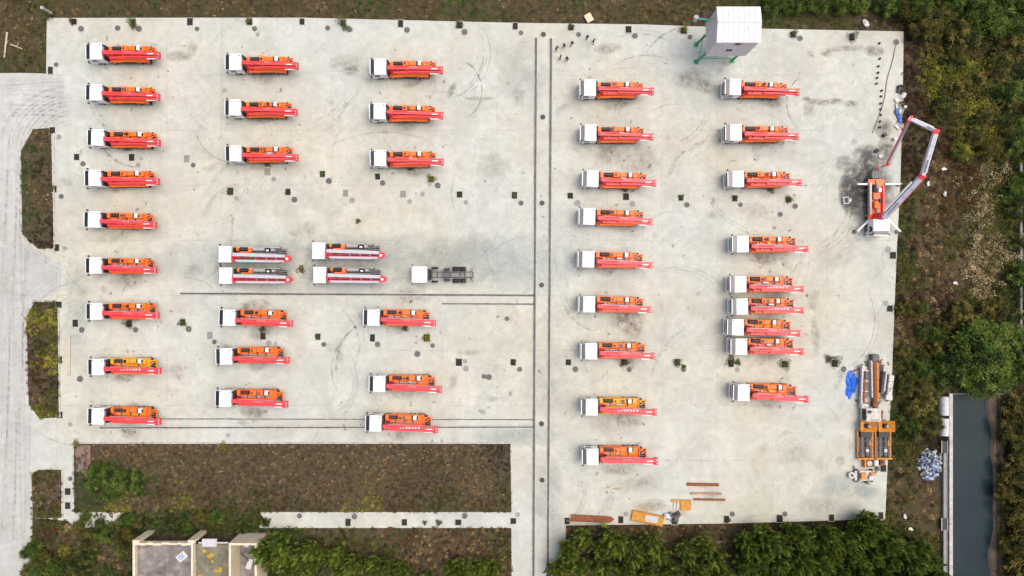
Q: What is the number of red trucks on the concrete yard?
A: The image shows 39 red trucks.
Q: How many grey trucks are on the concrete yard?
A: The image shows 4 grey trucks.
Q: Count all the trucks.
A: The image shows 43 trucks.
